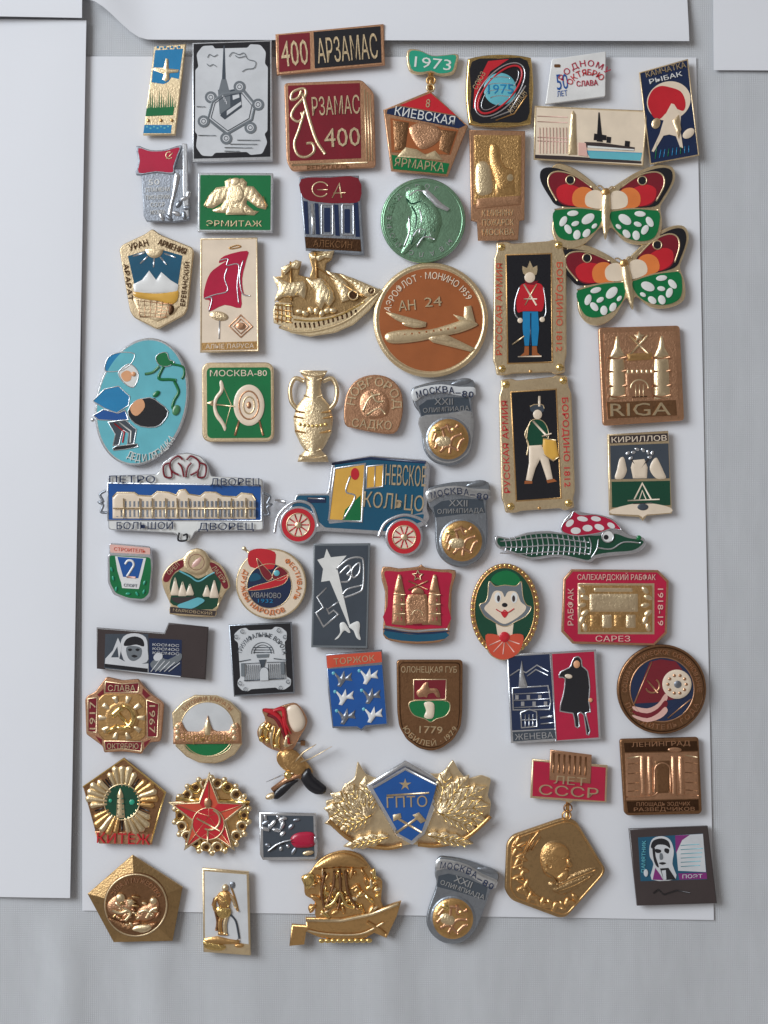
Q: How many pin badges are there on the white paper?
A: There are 60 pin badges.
